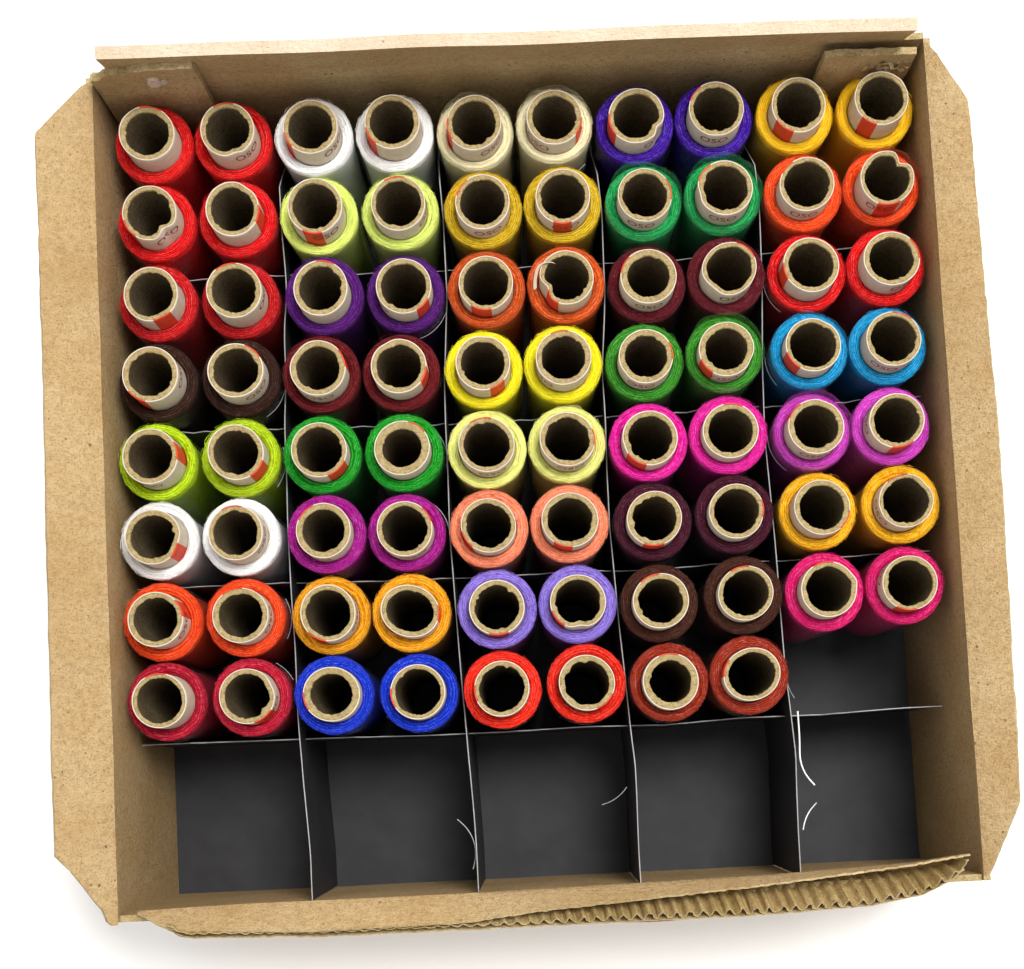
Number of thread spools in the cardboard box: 78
